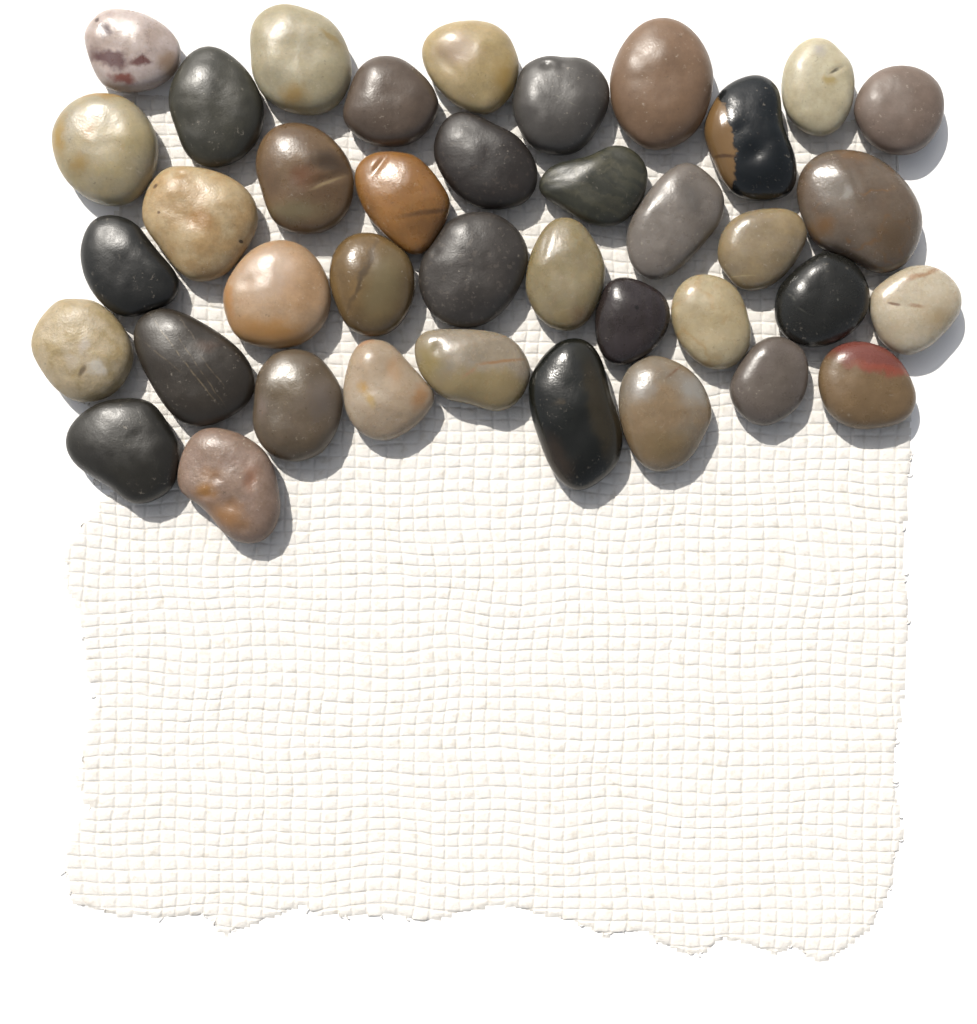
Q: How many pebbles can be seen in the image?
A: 39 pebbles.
